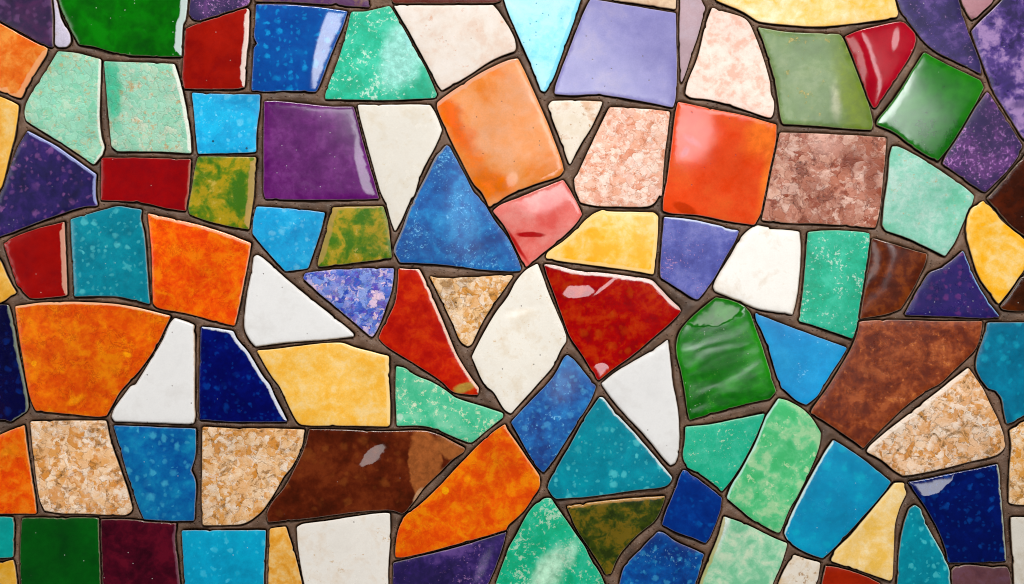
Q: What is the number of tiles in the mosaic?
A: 106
